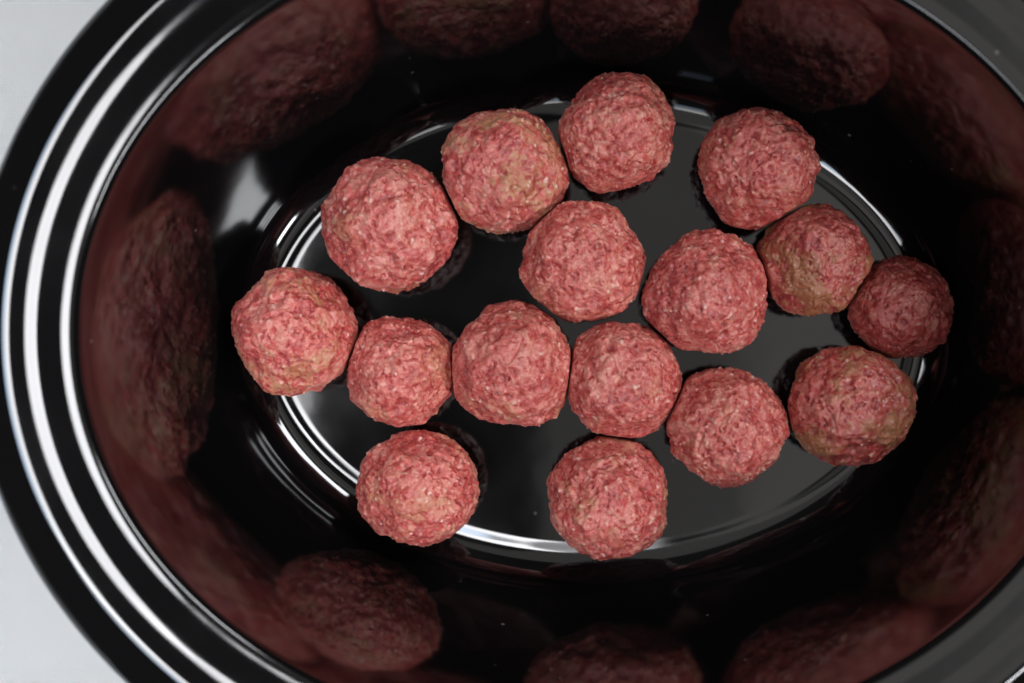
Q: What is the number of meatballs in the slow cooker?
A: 16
